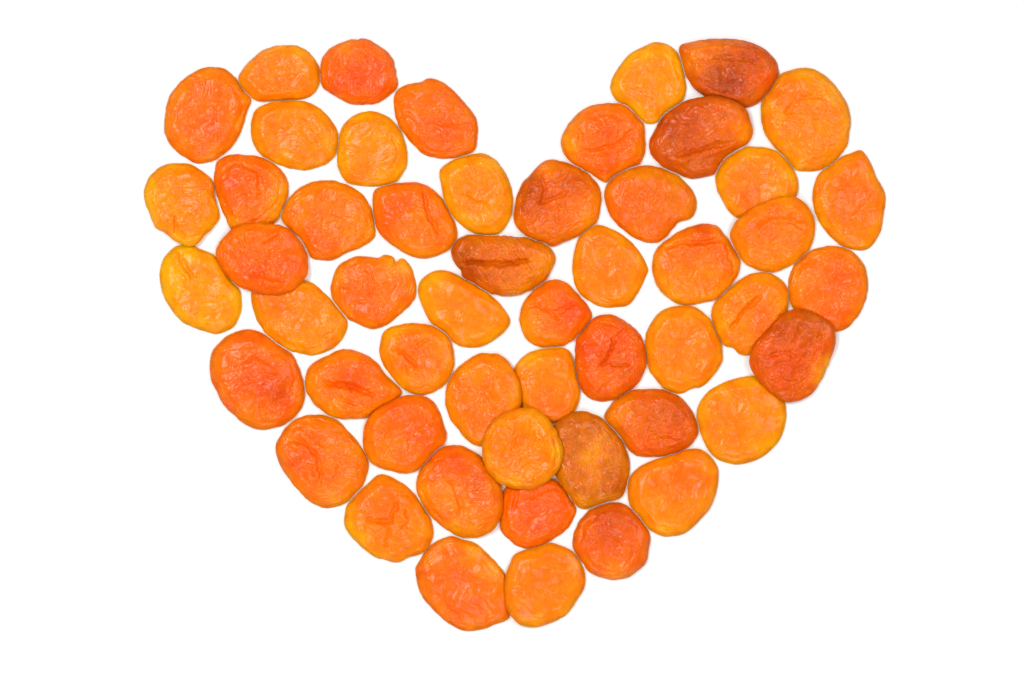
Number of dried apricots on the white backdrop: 53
